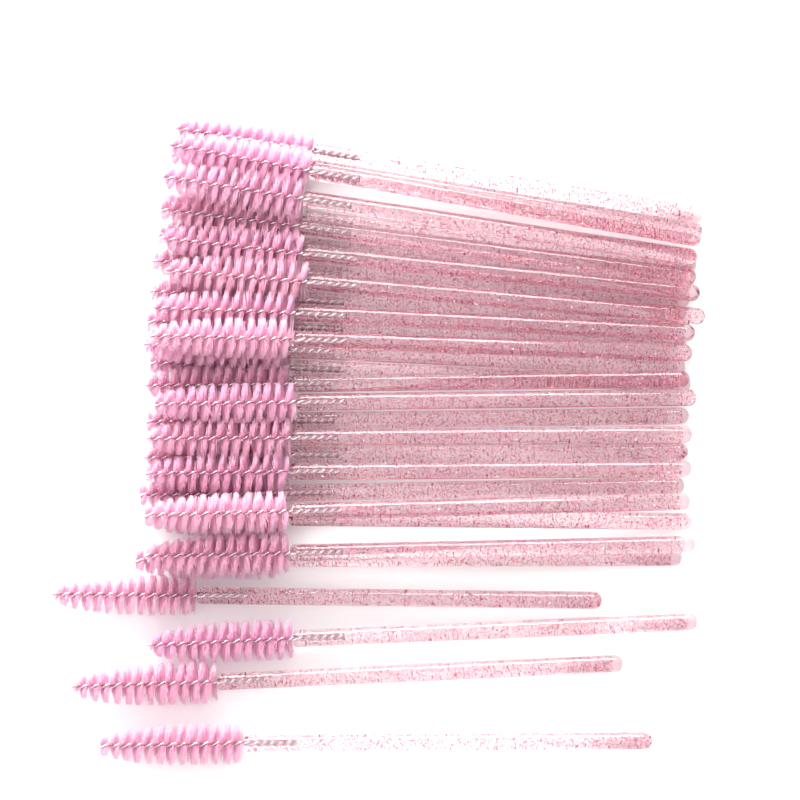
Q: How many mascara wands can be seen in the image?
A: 31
